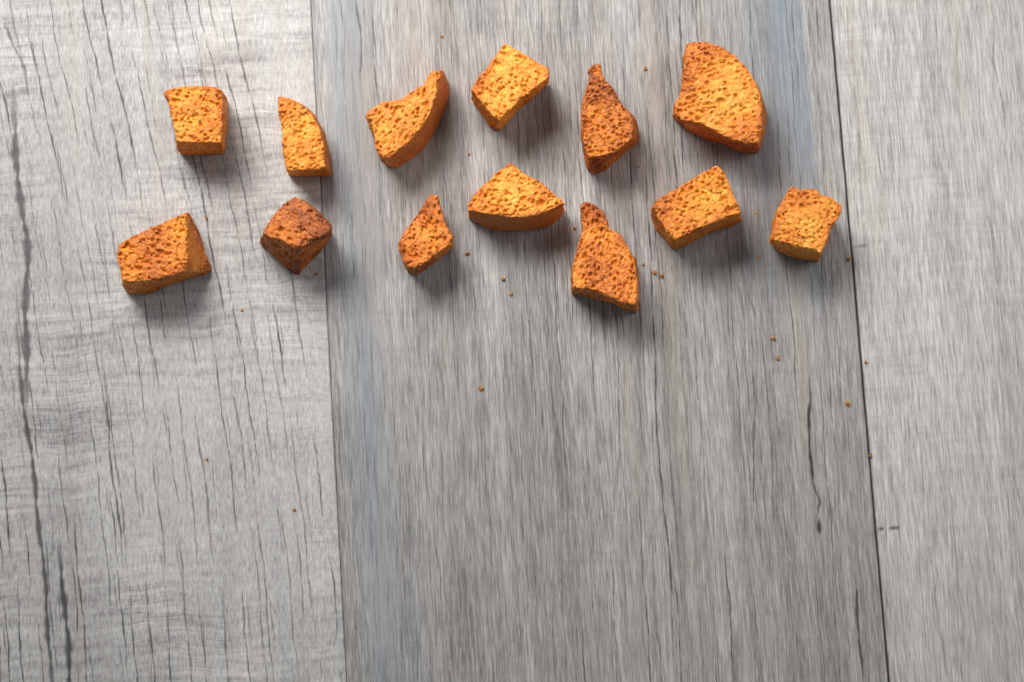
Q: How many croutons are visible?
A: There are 13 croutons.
